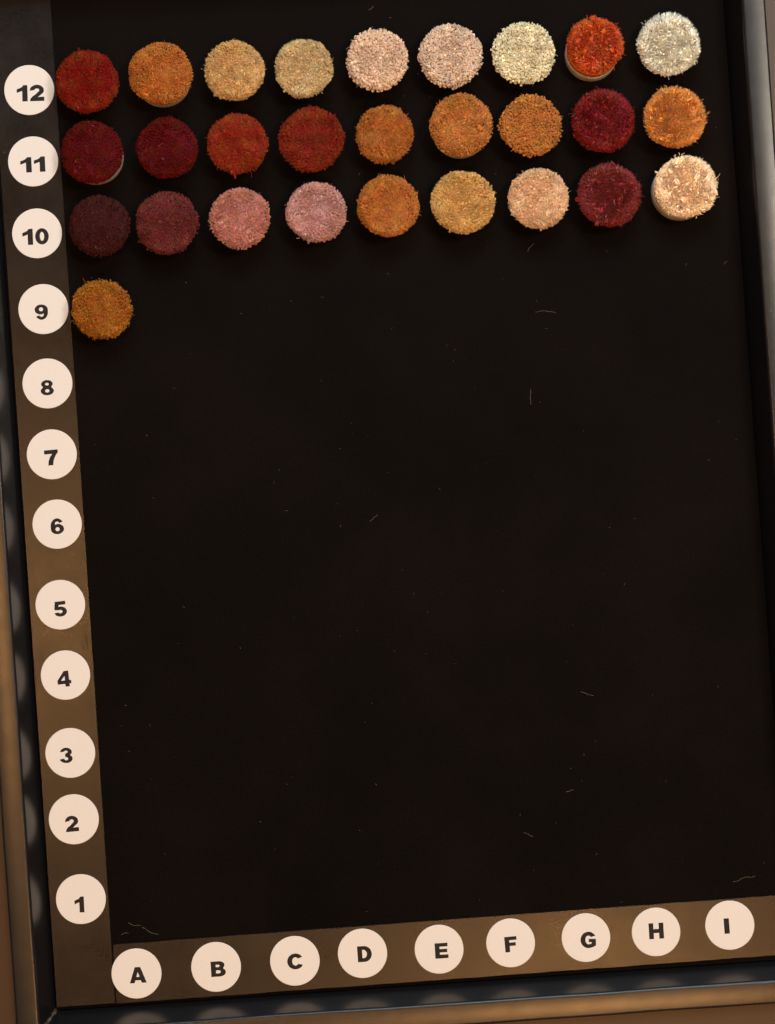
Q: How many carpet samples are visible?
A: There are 28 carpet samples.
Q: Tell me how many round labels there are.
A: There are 21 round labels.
